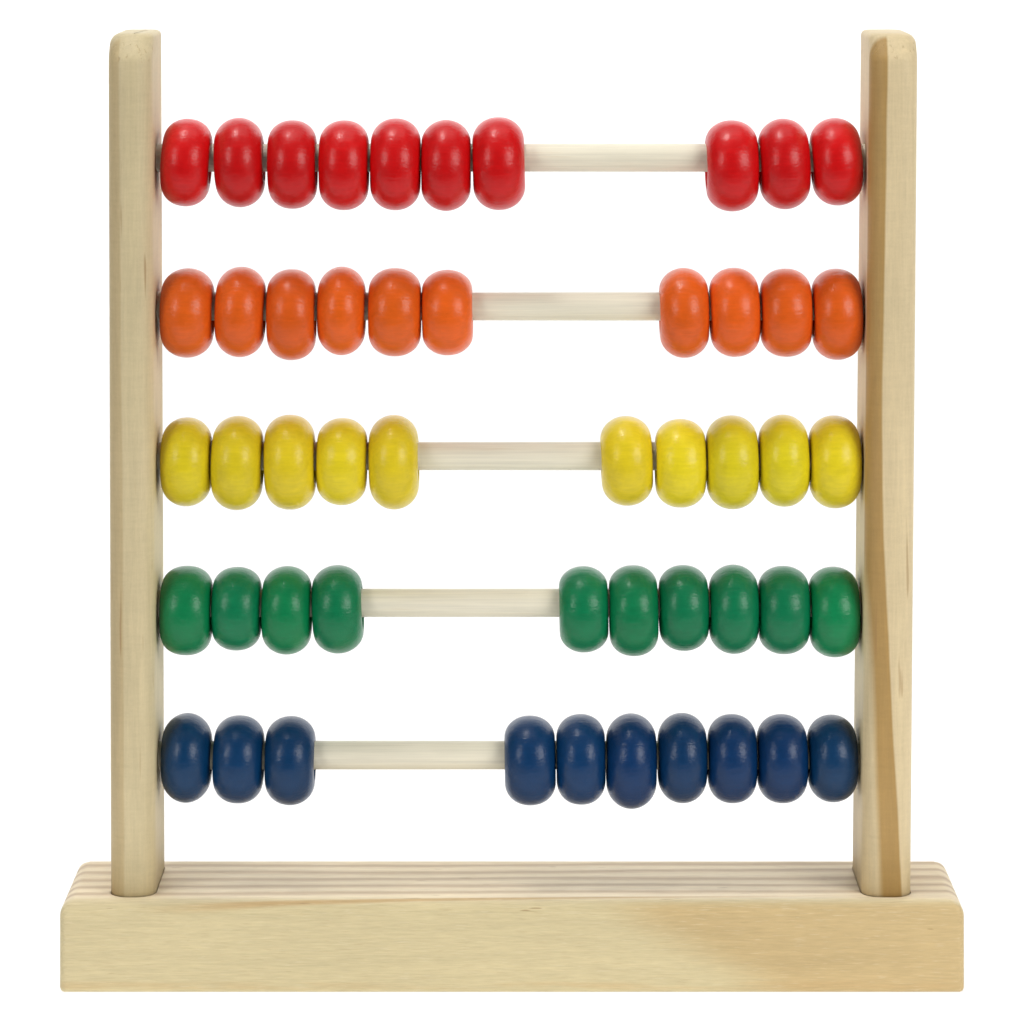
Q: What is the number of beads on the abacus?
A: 50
